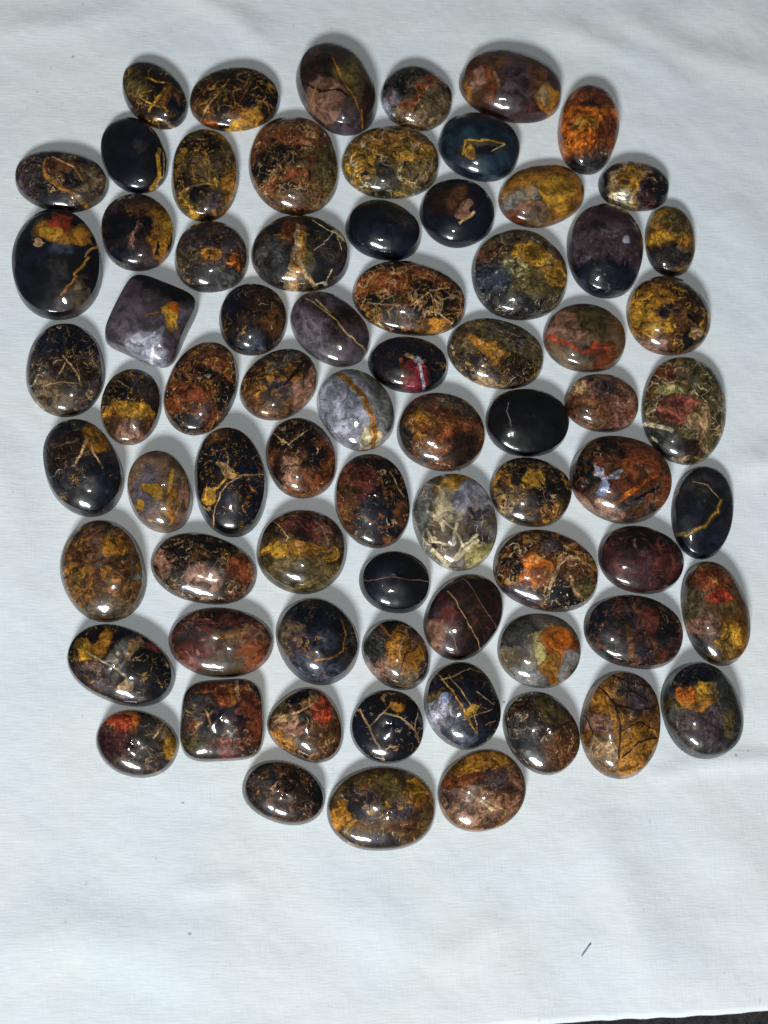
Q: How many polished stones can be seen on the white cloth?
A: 74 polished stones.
